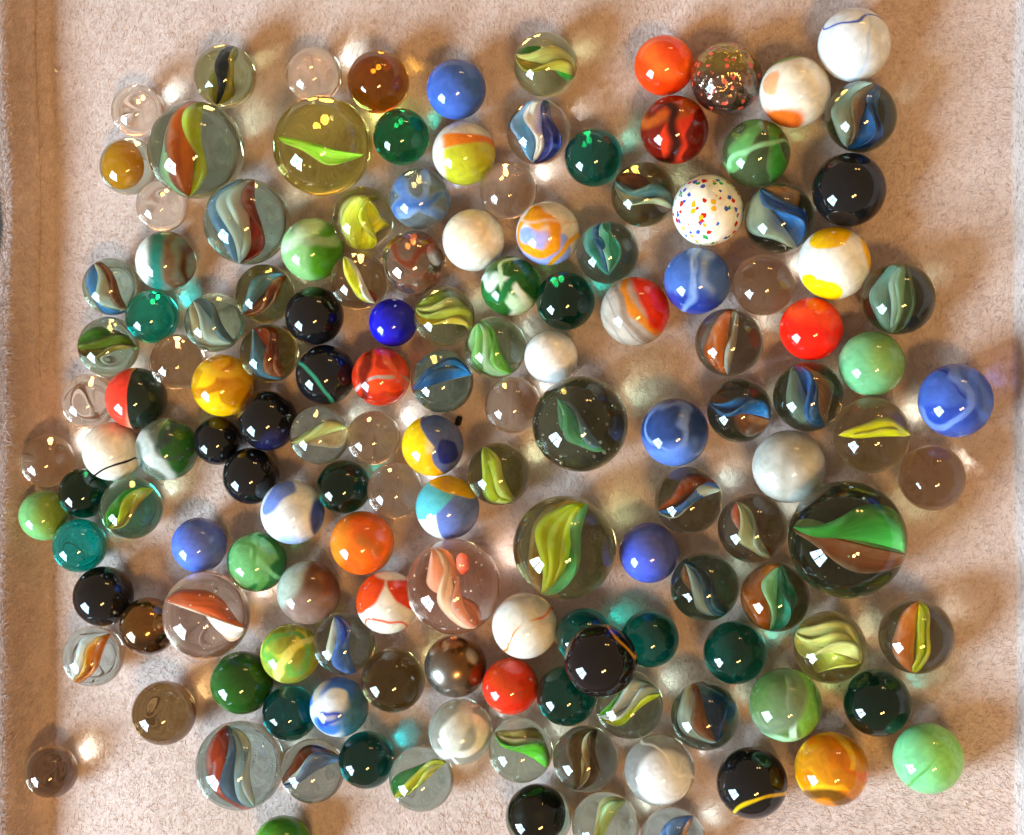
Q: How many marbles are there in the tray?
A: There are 145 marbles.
